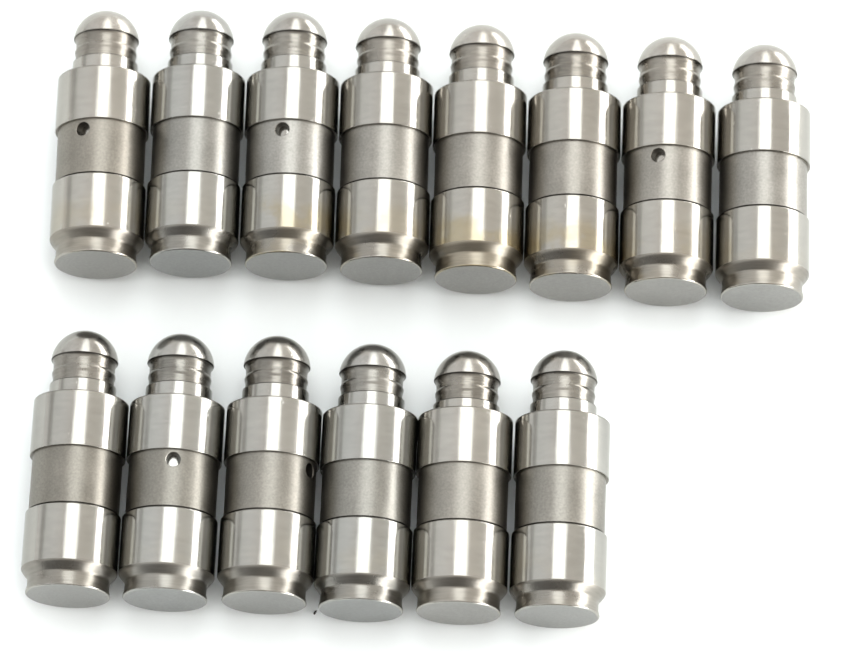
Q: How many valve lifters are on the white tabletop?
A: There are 14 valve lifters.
